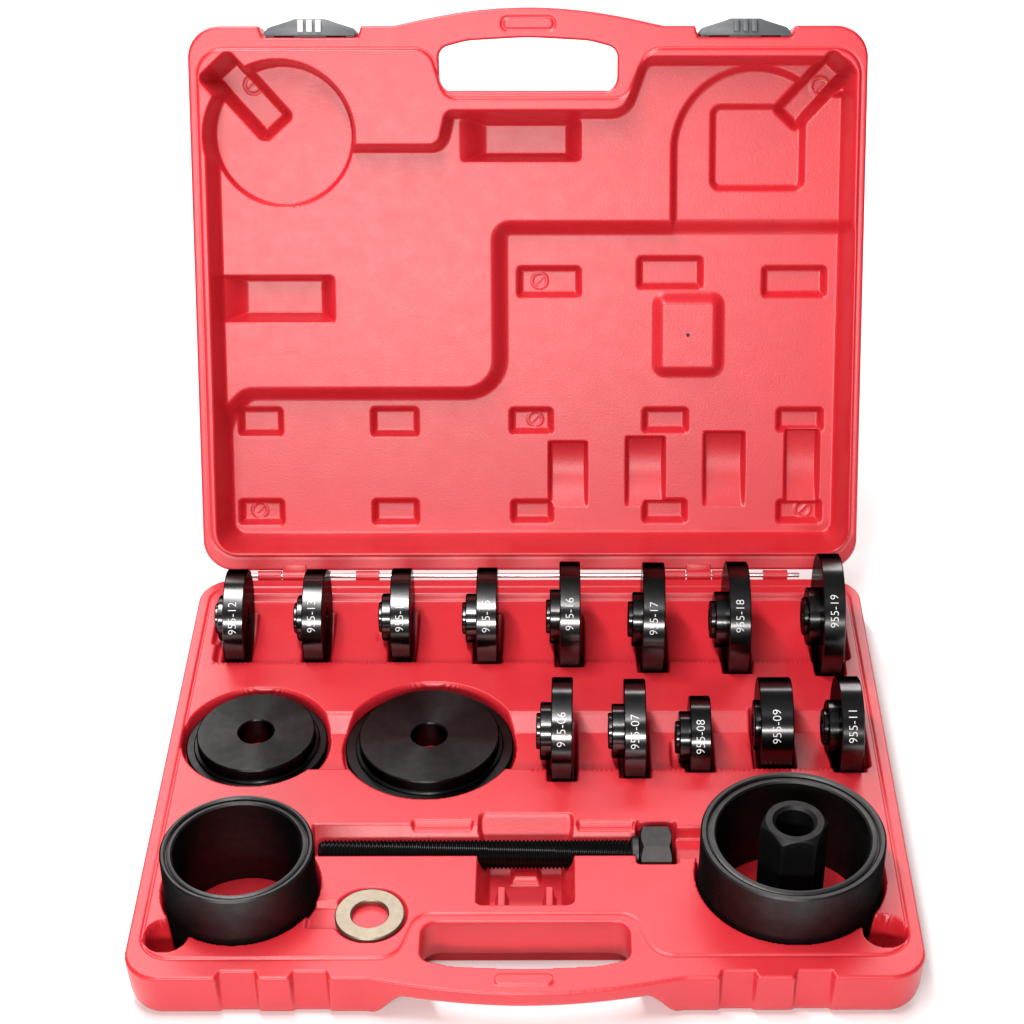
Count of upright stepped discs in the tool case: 13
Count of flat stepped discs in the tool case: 2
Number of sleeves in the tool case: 2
